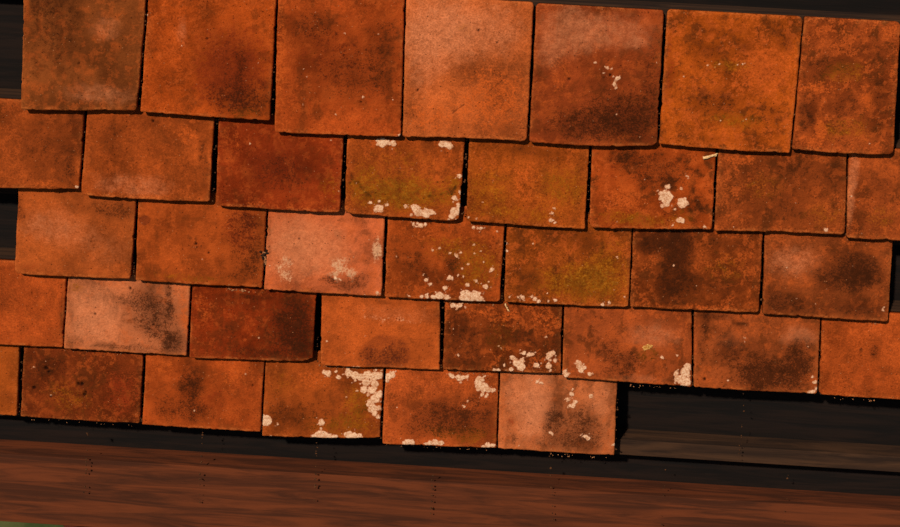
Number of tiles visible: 36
